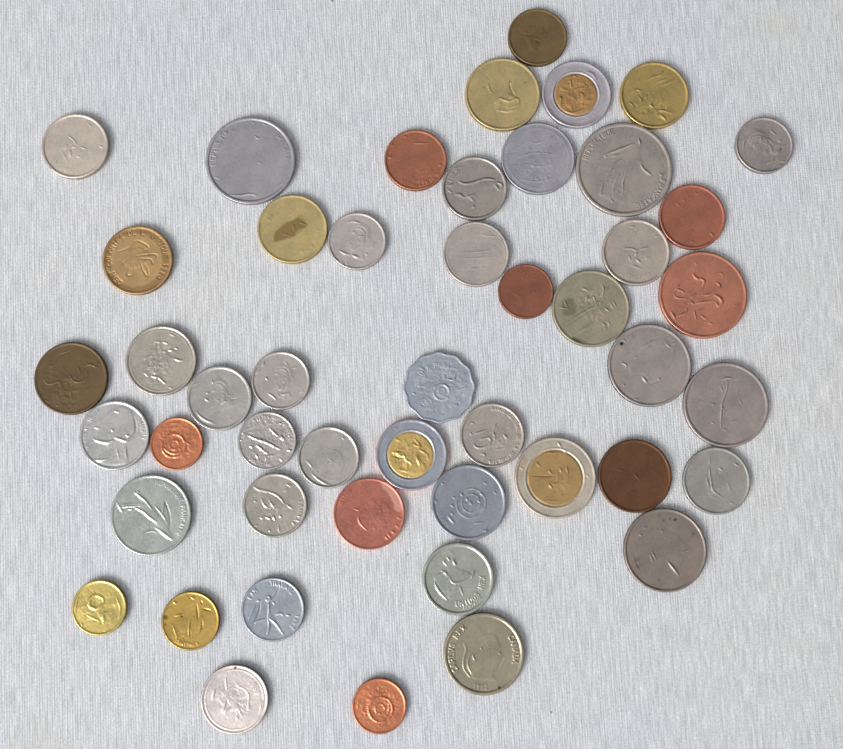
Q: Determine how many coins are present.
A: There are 48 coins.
